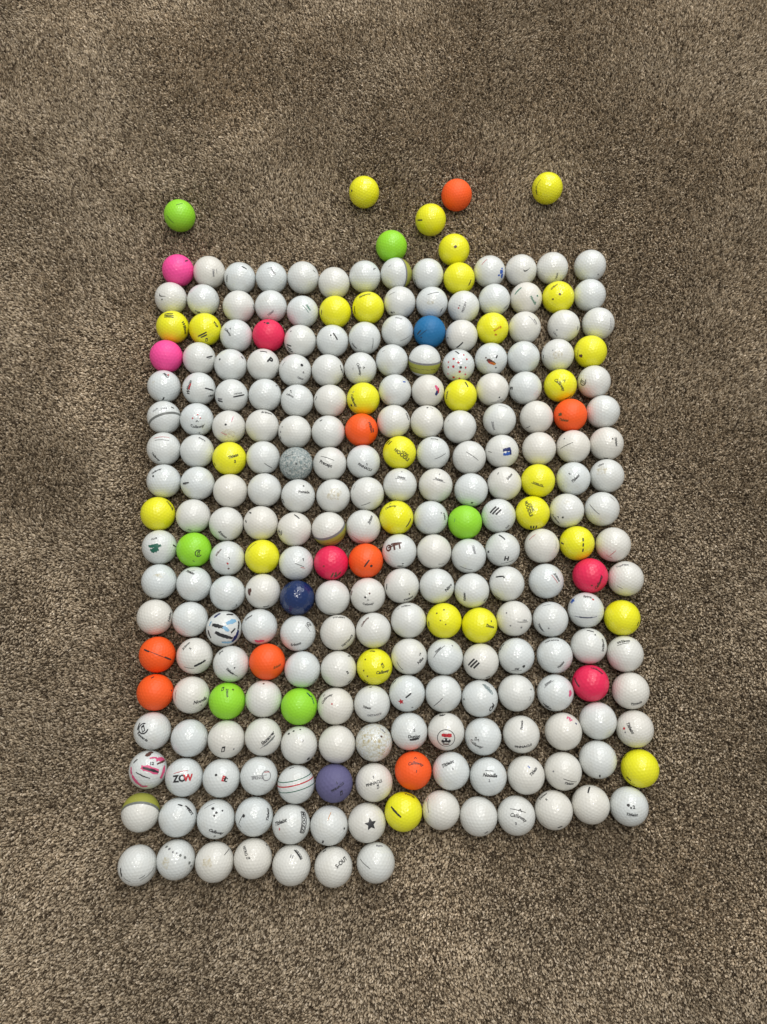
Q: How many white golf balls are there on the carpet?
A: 200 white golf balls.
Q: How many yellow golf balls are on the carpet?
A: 29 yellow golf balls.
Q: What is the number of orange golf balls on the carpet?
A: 8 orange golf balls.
